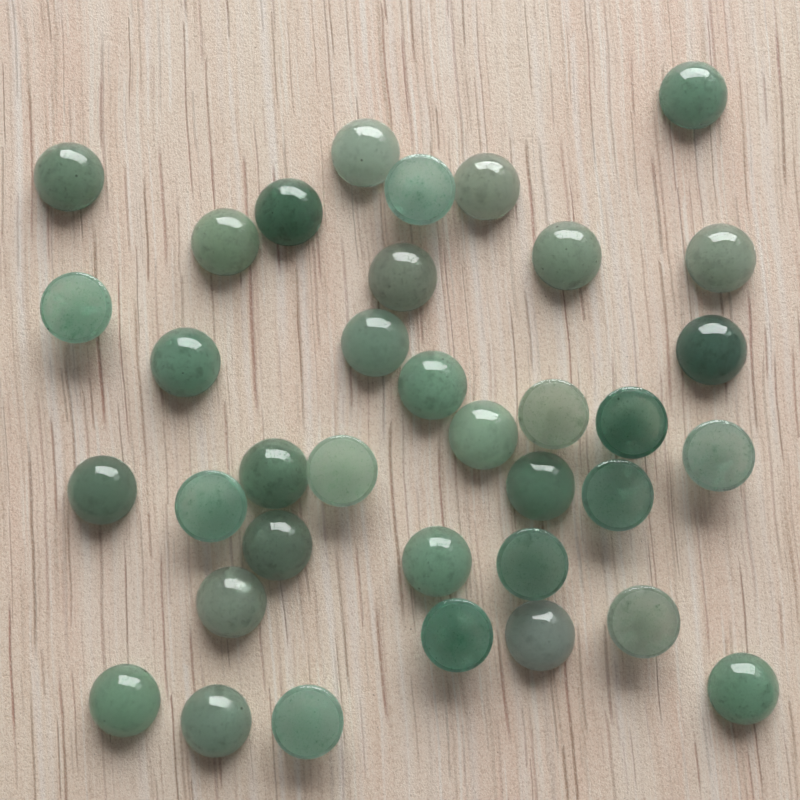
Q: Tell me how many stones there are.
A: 36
